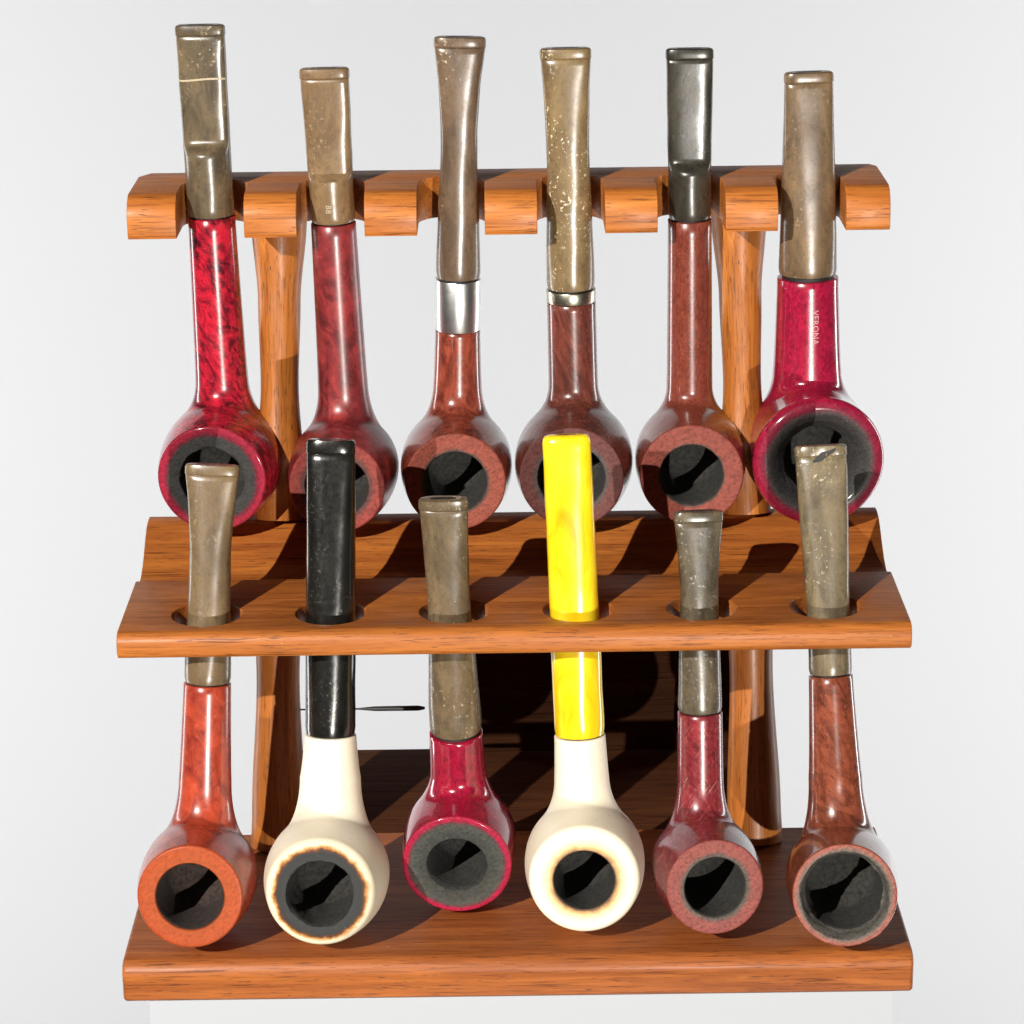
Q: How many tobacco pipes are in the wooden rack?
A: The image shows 12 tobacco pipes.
